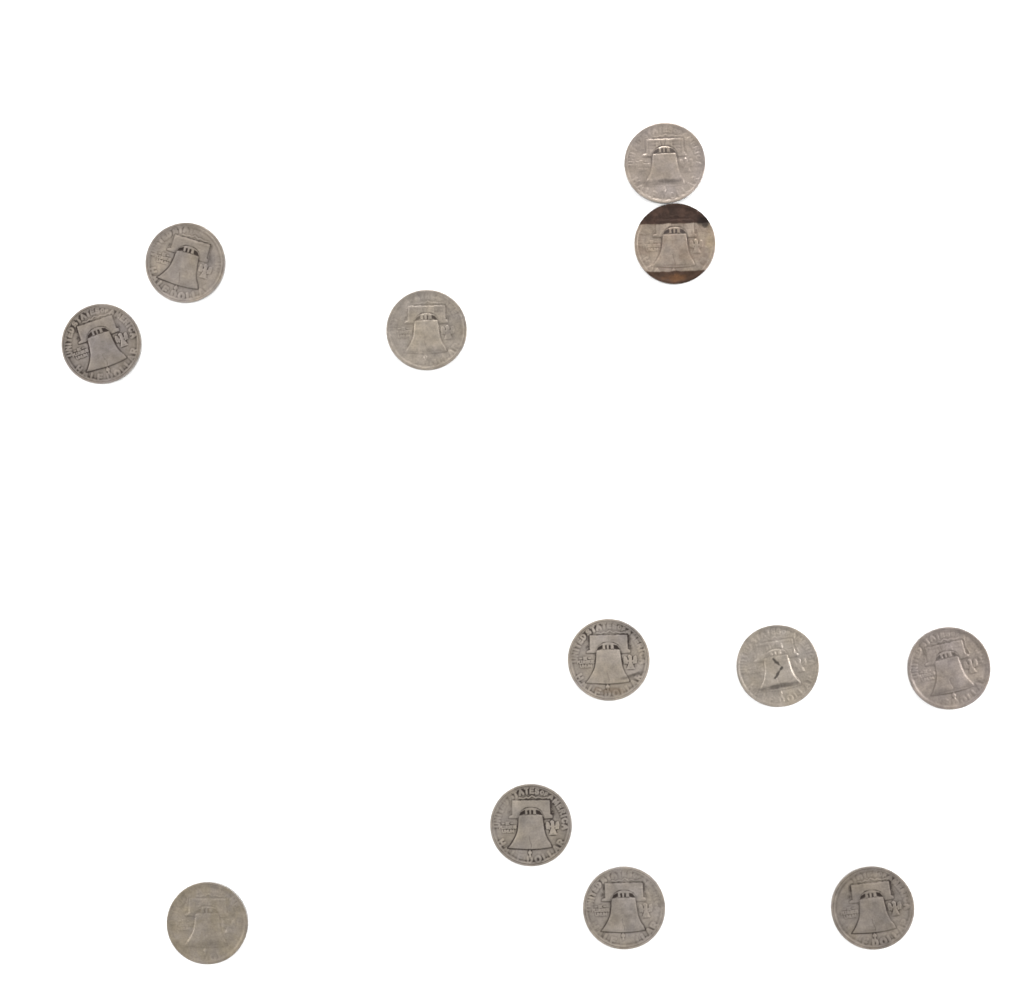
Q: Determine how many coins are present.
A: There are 12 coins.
